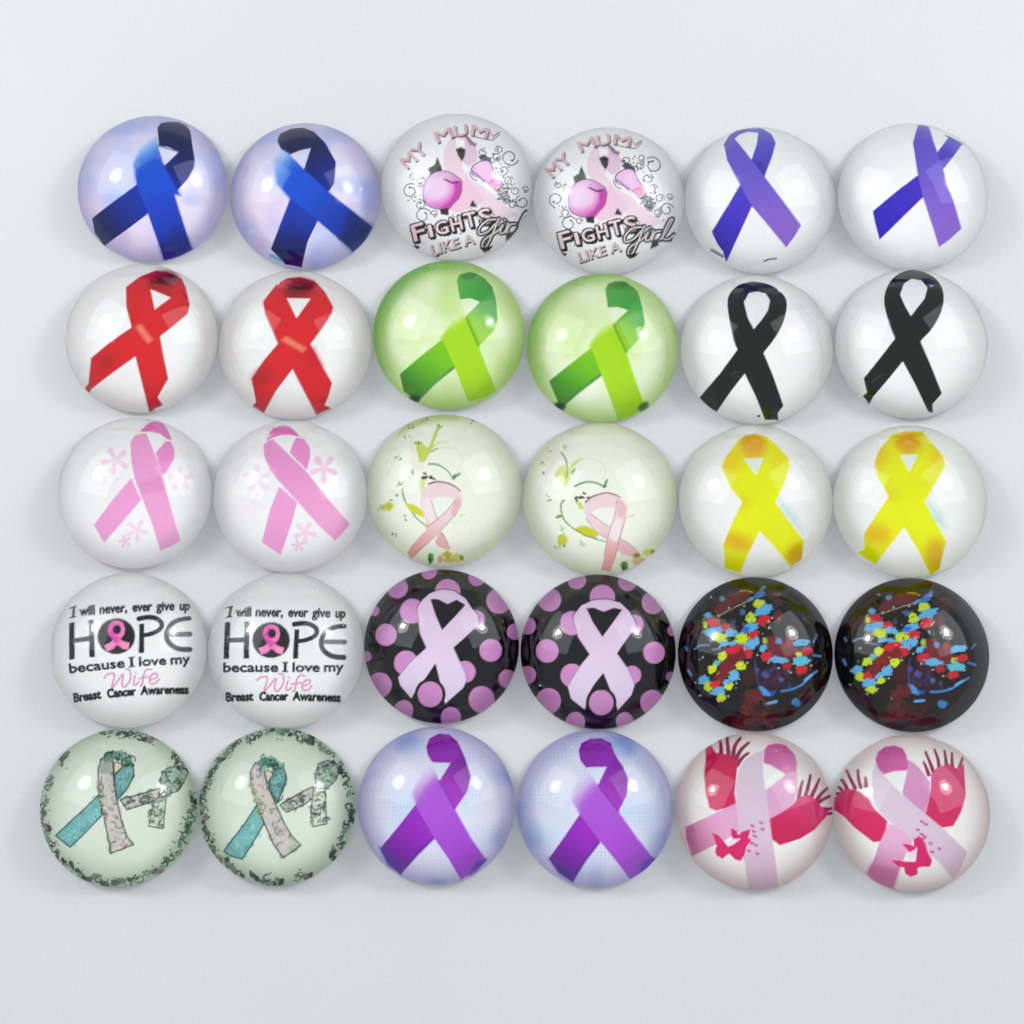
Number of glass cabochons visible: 30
